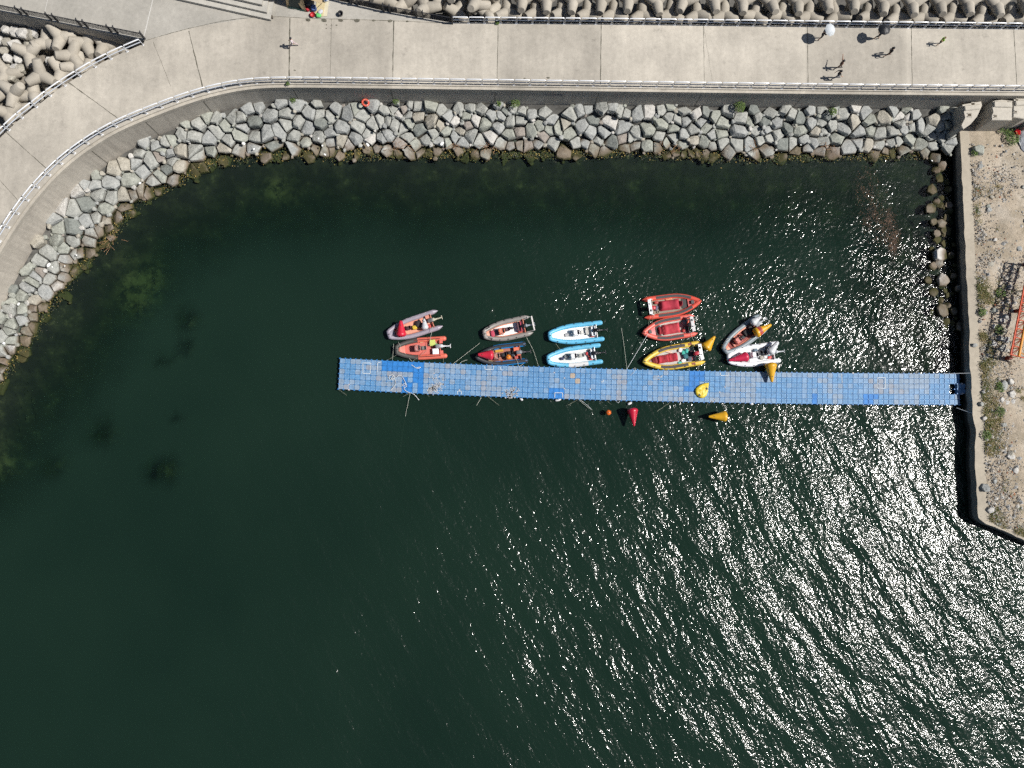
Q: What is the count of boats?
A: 11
